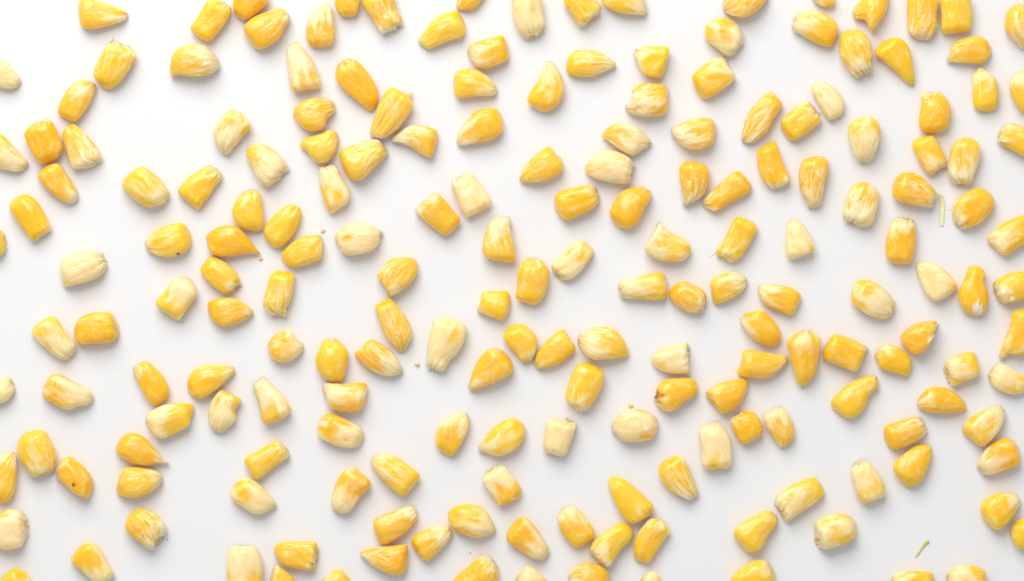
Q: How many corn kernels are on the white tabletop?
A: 194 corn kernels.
